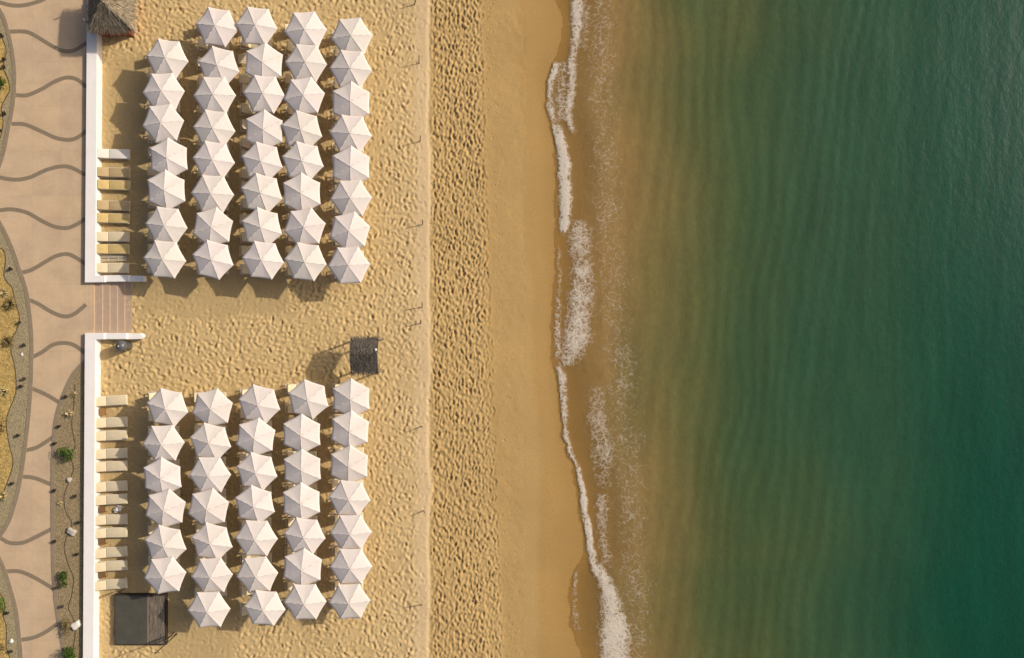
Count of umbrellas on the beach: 73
